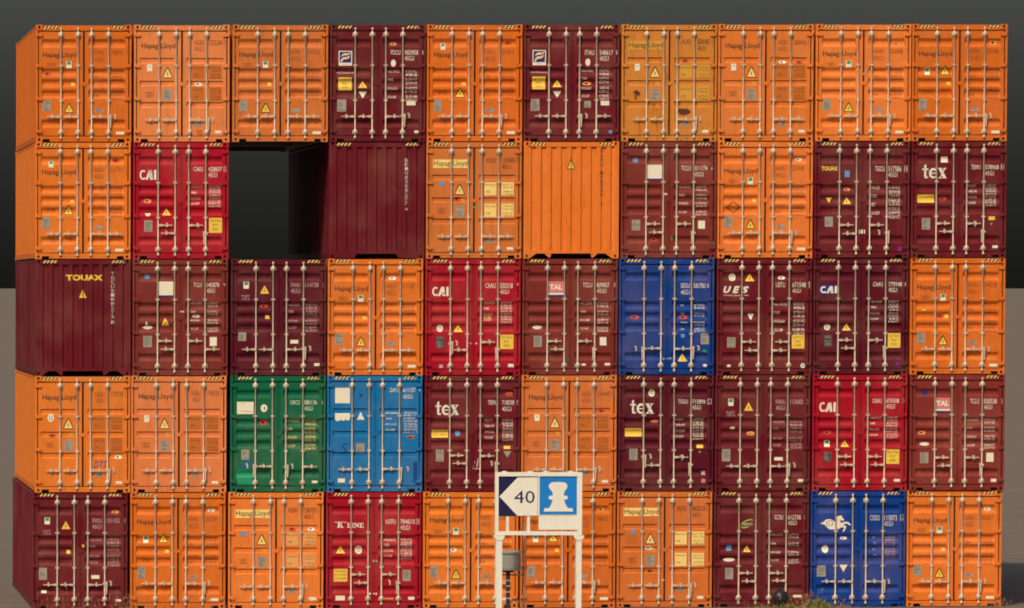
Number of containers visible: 49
